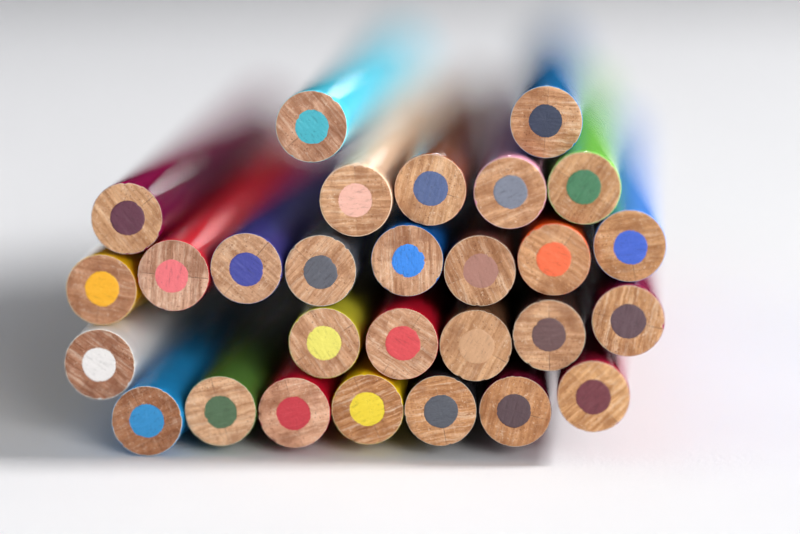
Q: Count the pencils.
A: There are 28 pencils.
